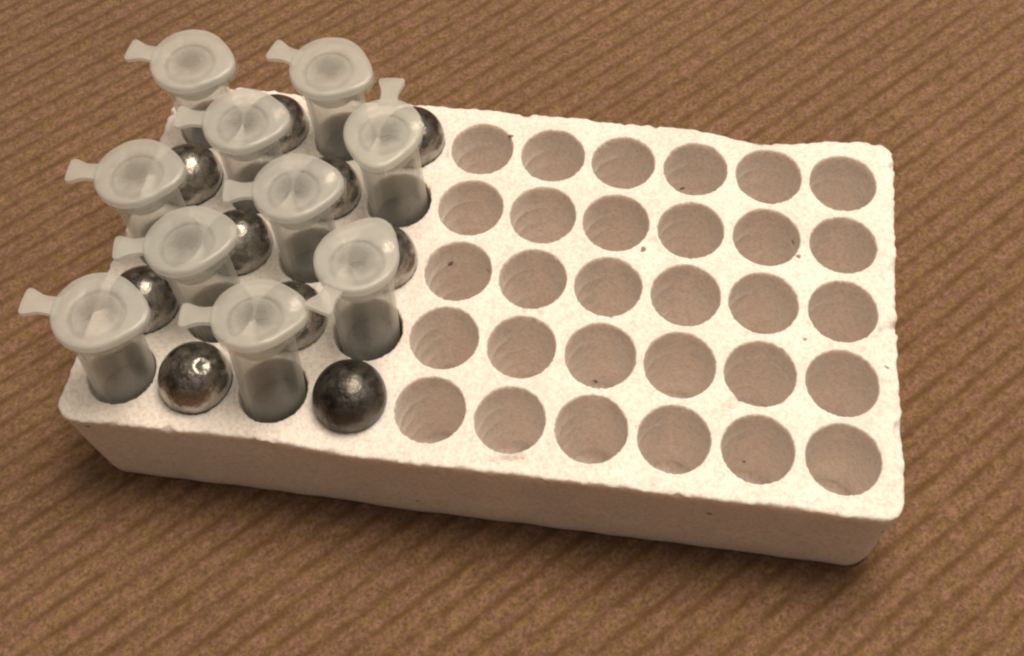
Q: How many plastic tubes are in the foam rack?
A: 10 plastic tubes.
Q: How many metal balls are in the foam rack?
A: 10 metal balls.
